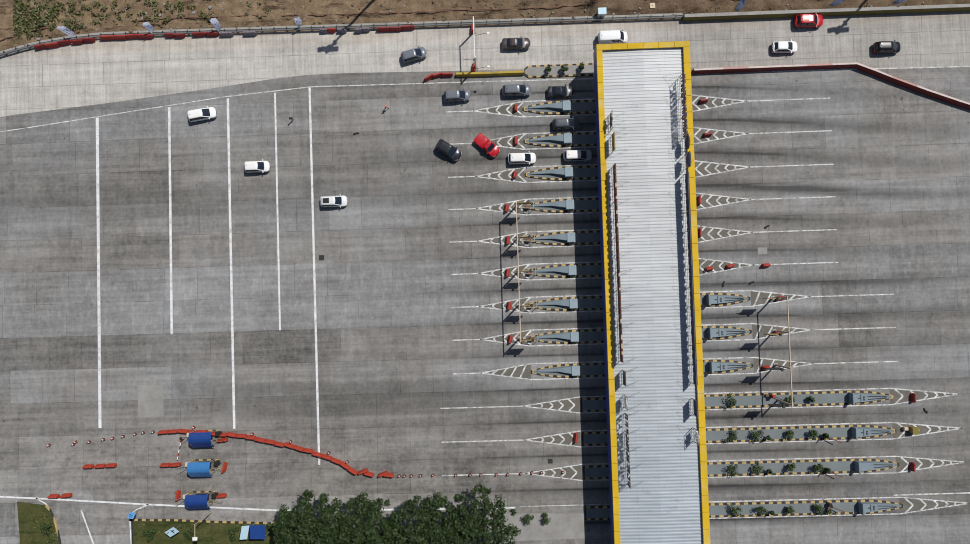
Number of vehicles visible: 17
